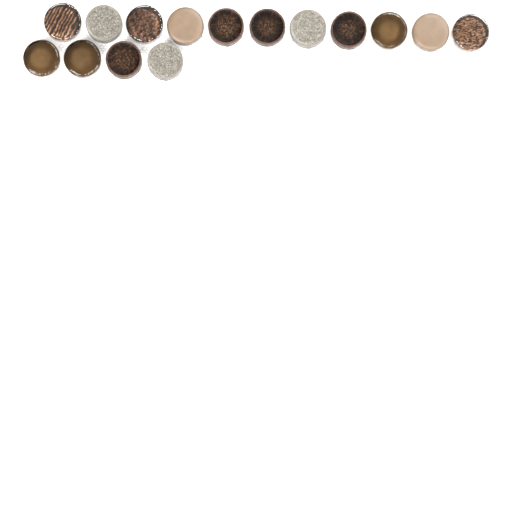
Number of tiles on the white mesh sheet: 15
